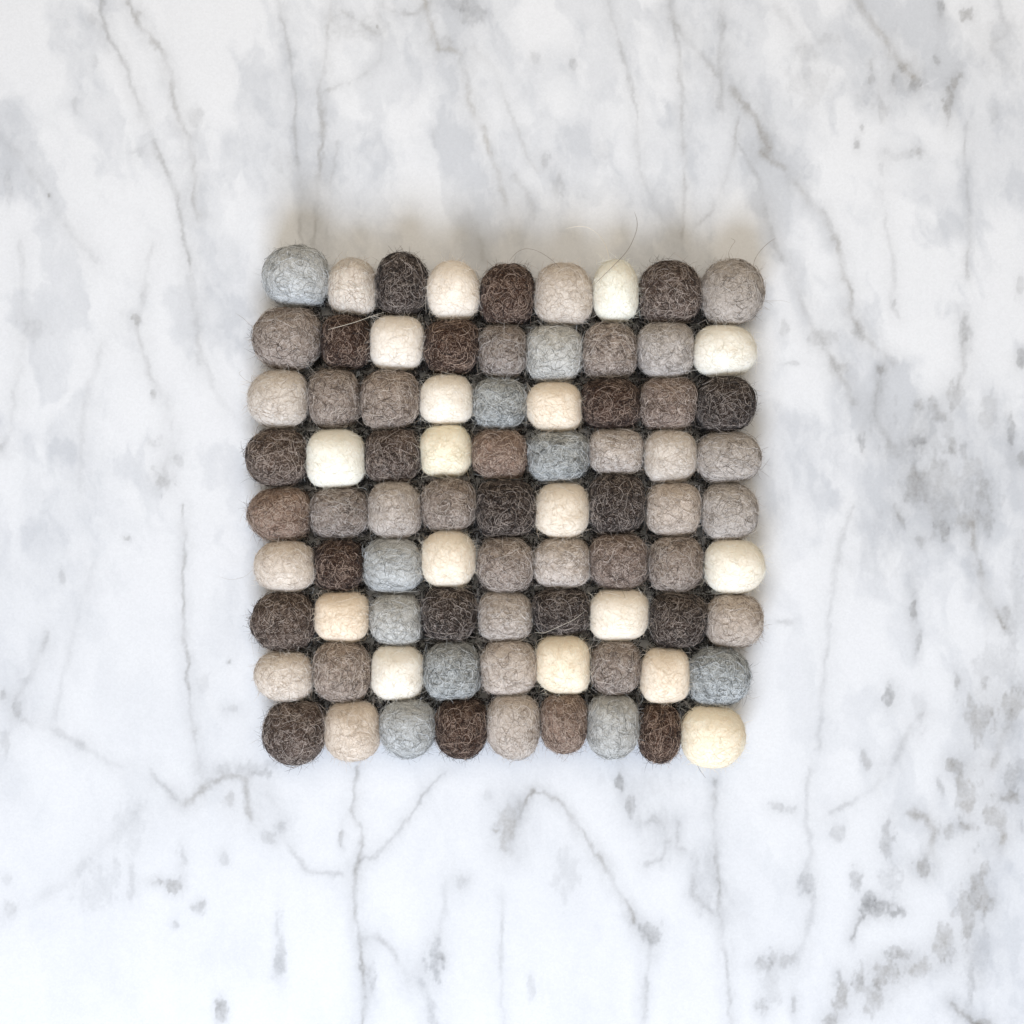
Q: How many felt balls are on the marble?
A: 81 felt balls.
